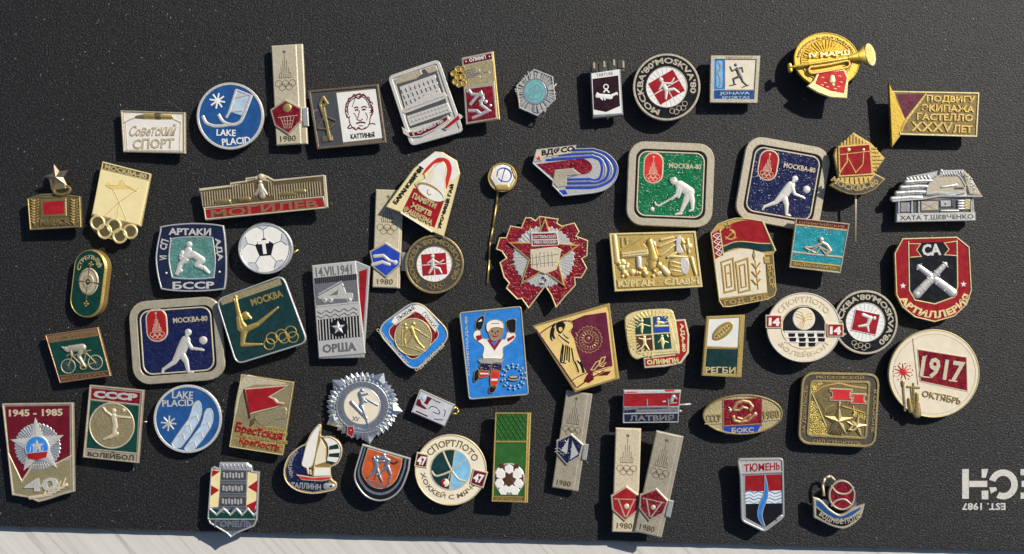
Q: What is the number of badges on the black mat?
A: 63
